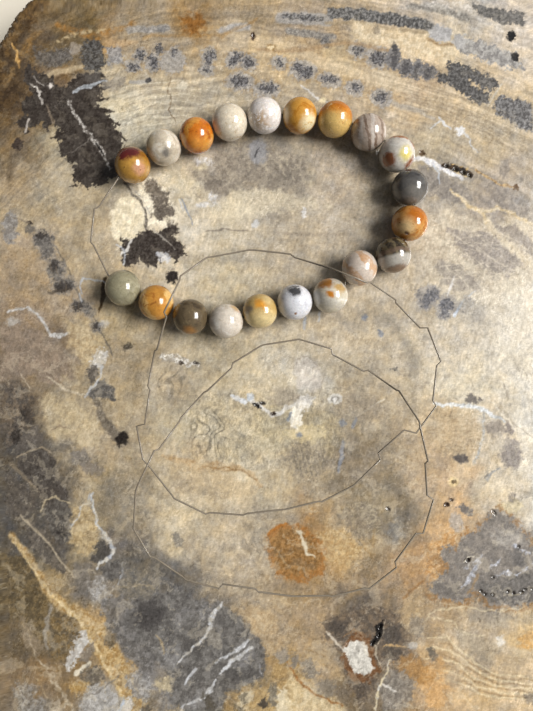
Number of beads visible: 20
